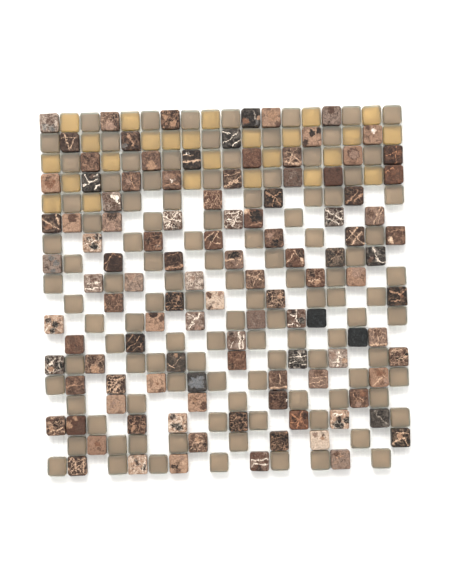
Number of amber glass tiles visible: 25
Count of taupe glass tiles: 108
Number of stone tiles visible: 109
